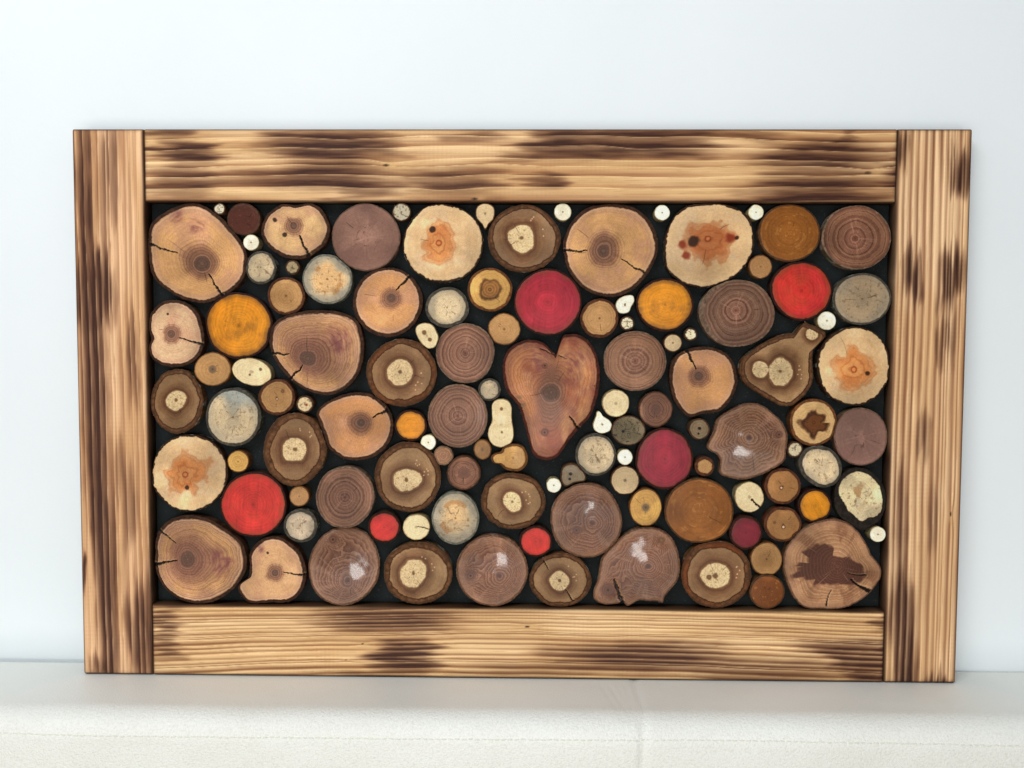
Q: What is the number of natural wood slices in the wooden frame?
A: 104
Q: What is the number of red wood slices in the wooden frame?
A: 7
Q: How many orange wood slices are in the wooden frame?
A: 4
